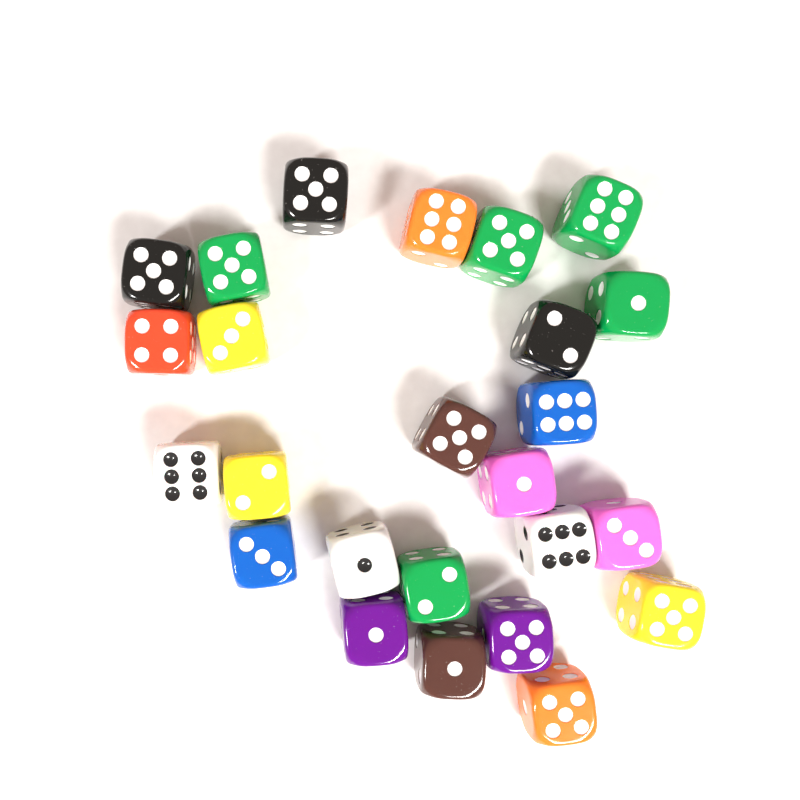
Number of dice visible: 25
